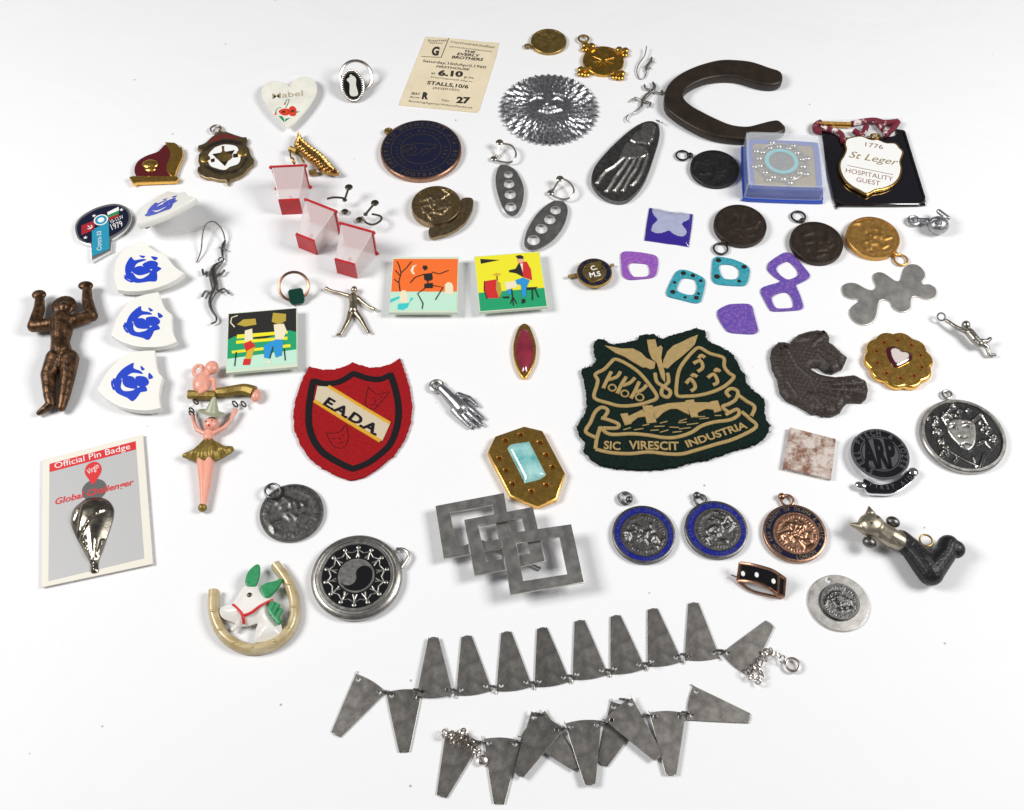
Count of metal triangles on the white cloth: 20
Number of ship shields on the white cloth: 4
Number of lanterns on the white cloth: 3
